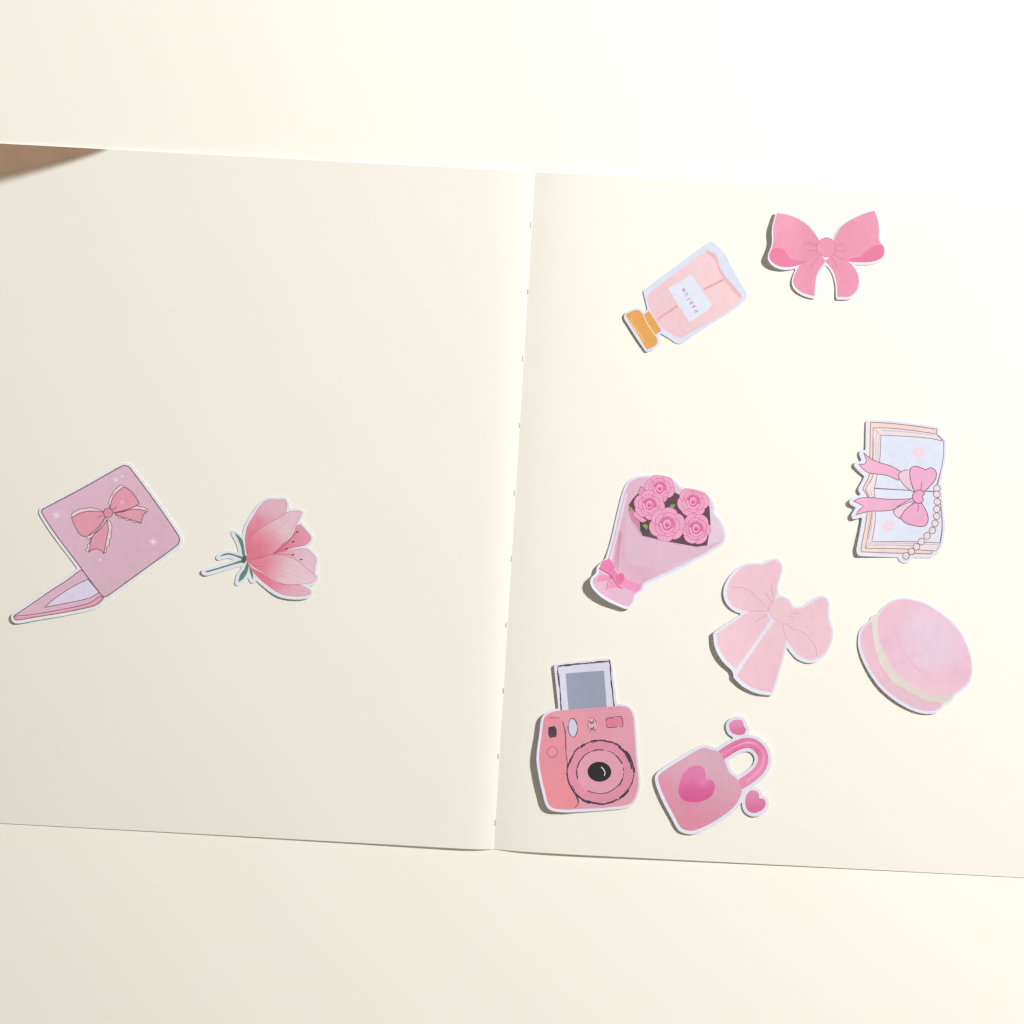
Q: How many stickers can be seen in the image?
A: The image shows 10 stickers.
